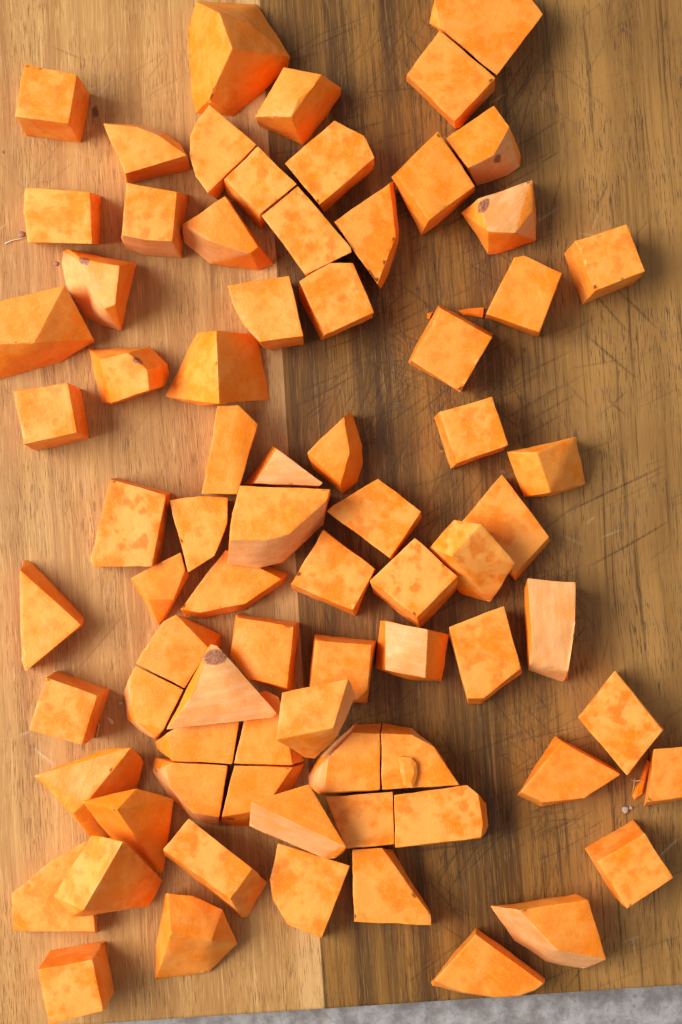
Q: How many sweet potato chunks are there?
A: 77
